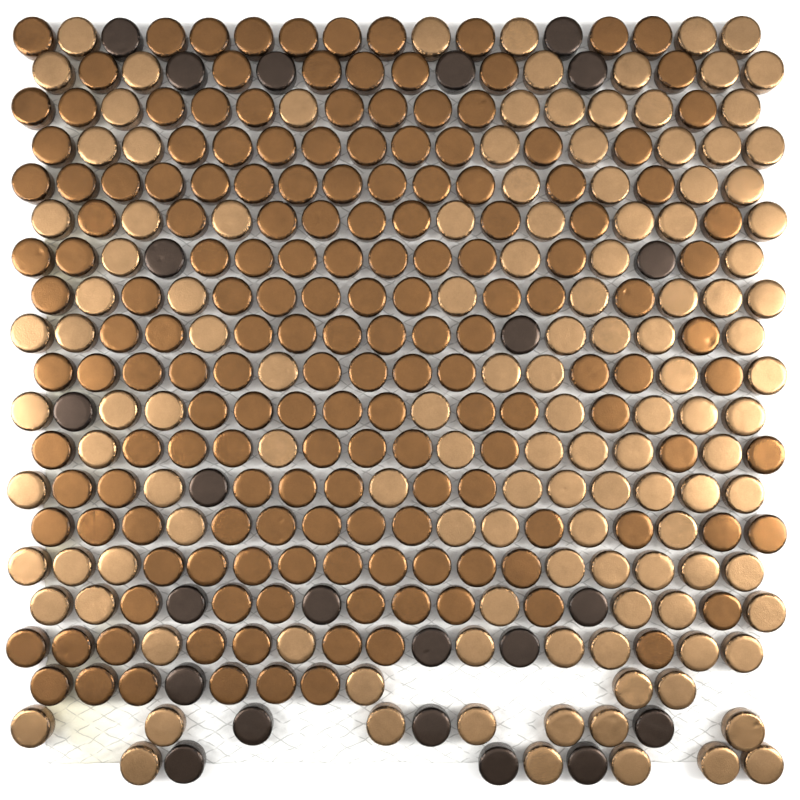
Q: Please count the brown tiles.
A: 169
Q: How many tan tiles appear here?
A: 125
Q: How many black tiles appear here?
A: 23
